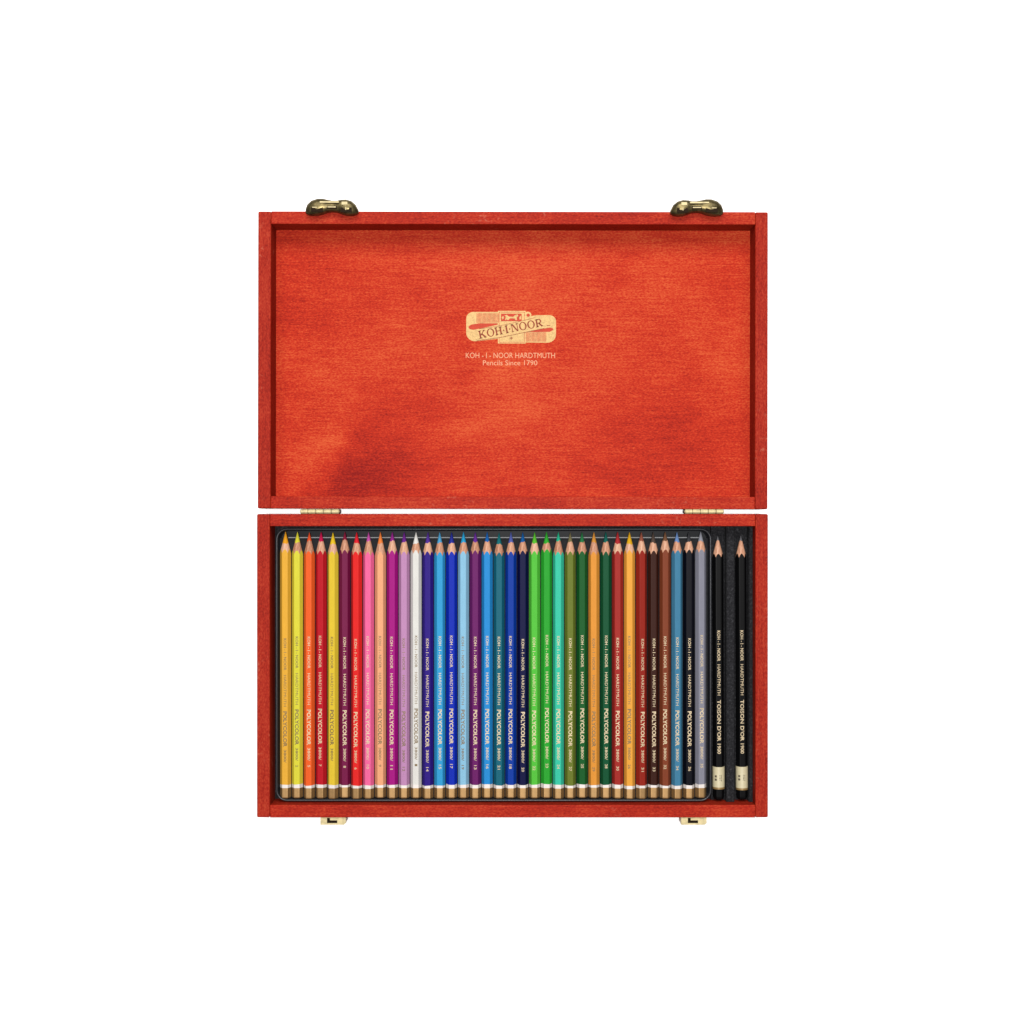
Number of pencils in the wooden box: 38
